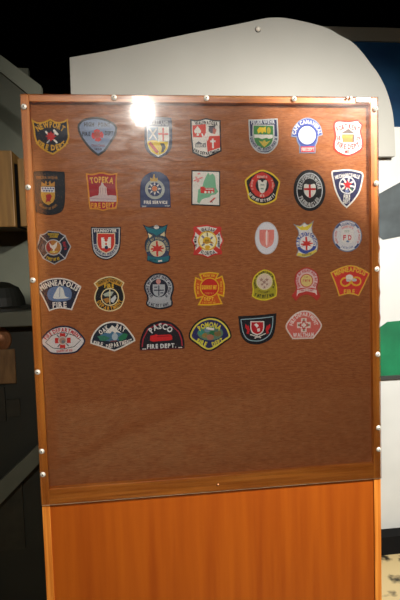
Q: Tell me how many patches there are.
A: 34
